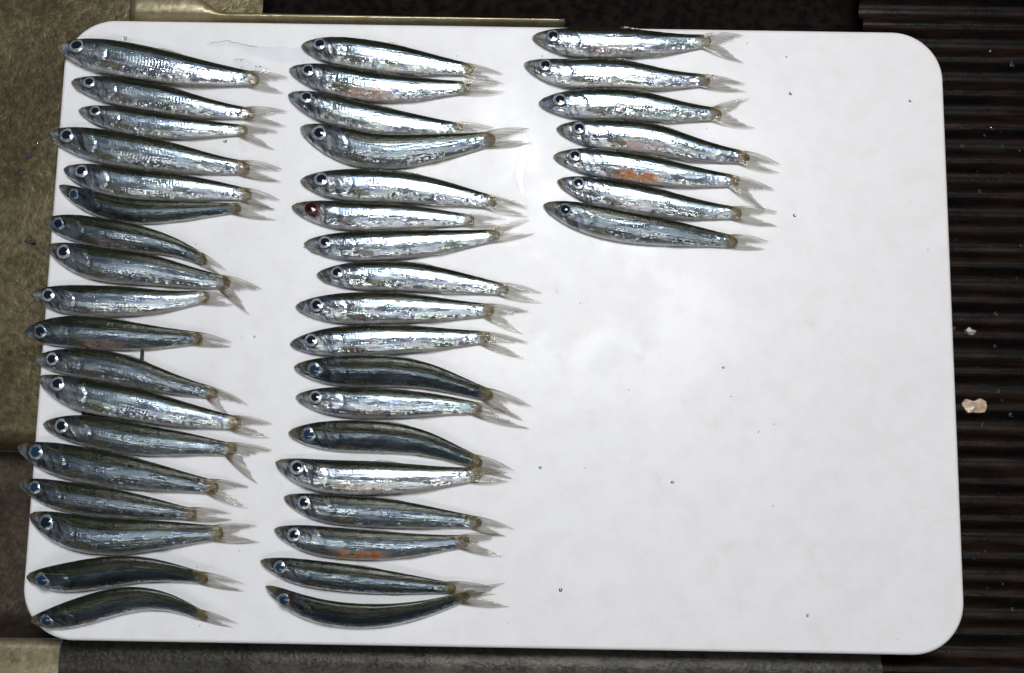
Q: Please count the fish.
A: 43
